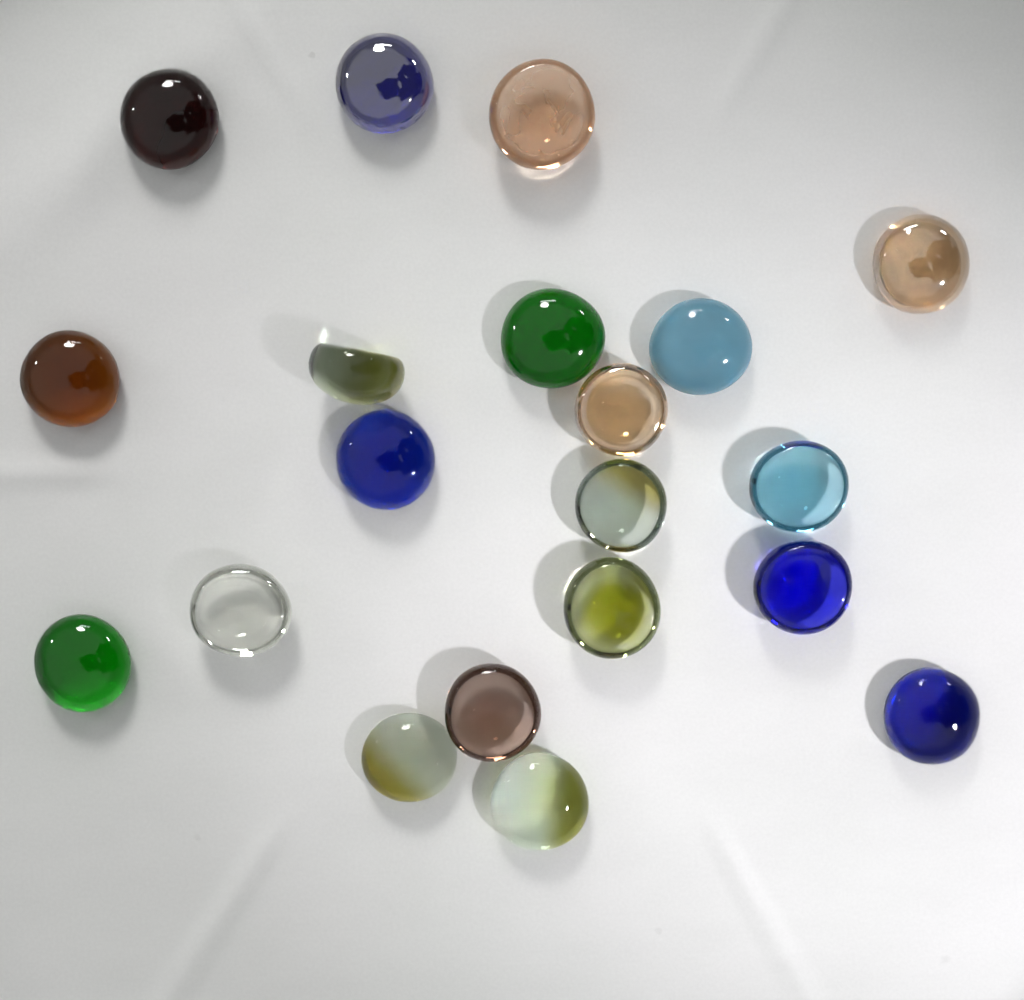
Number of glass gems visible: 20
